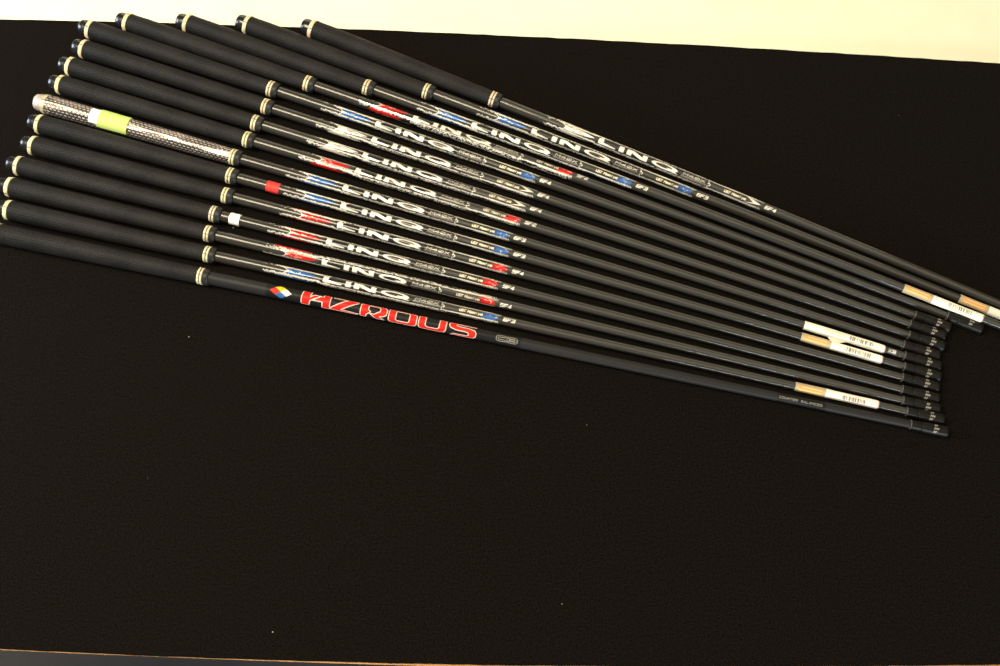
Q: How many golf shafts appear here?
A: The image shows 15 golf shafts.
